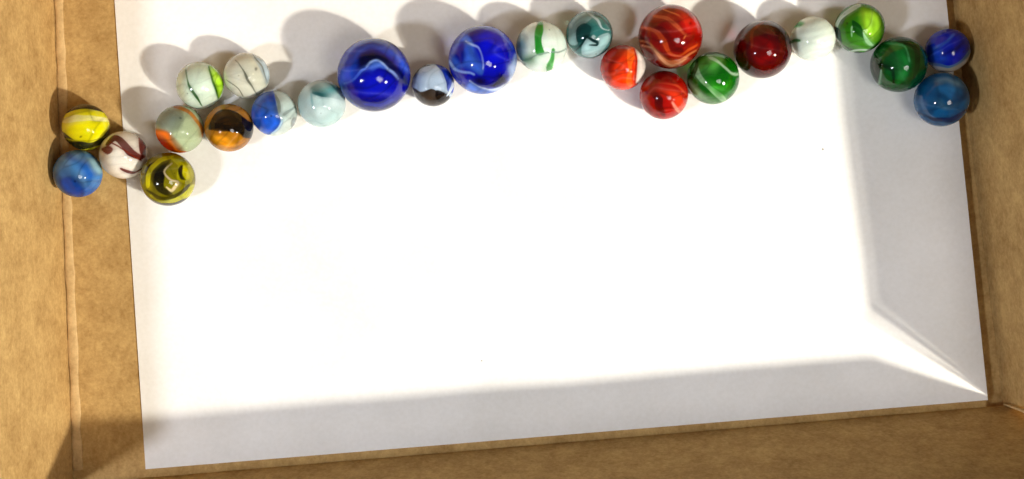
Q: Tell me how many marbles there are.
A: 25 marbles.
